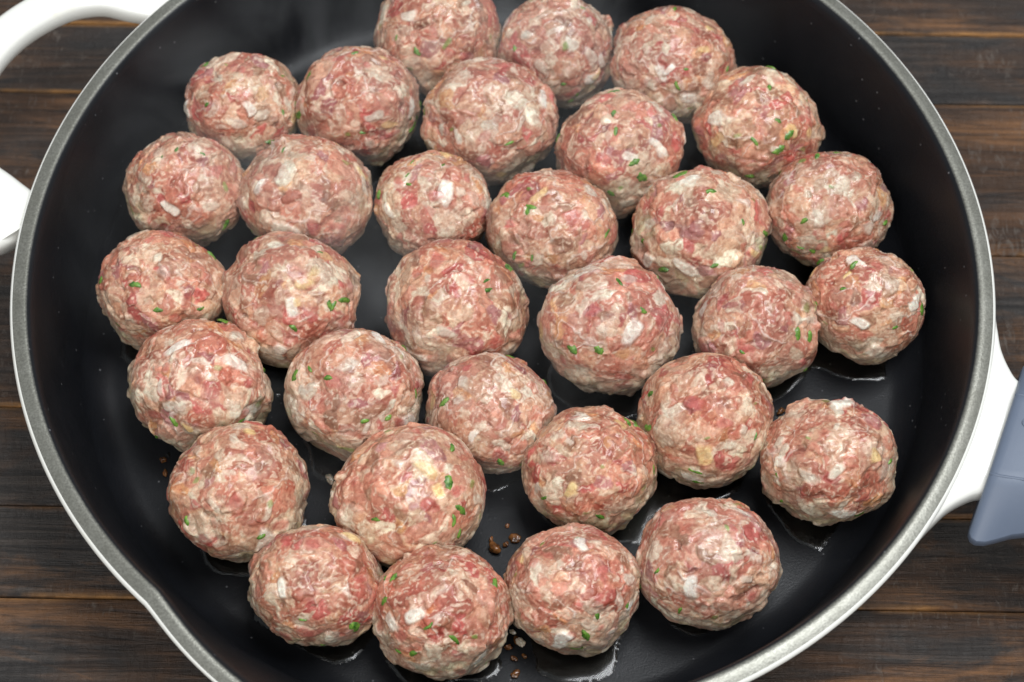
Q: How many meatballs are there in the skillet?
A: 32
